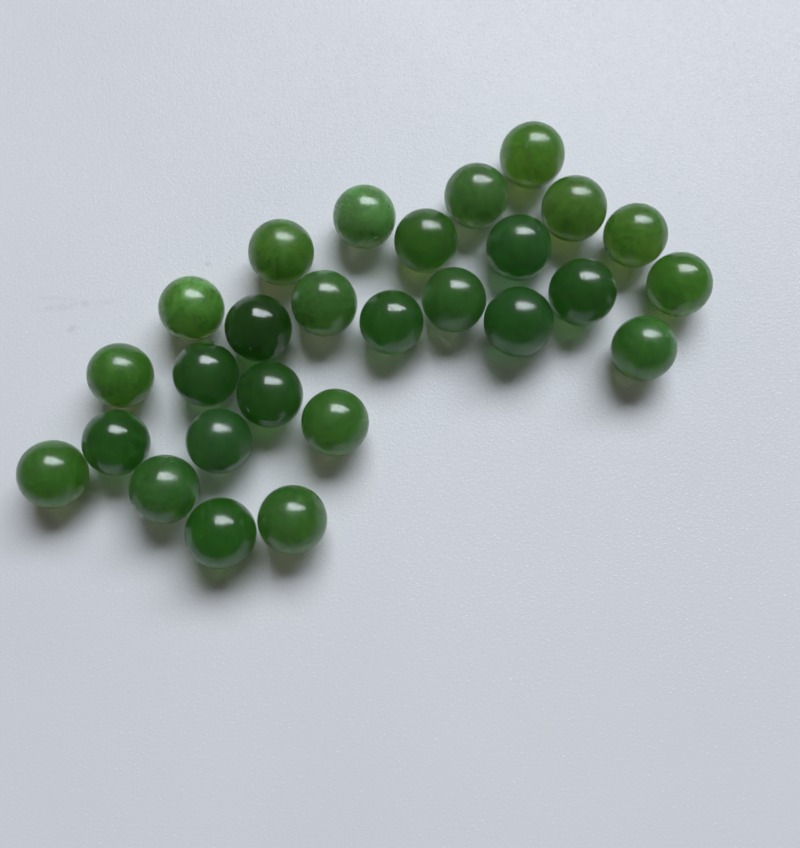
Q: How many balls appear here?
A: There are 27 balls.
